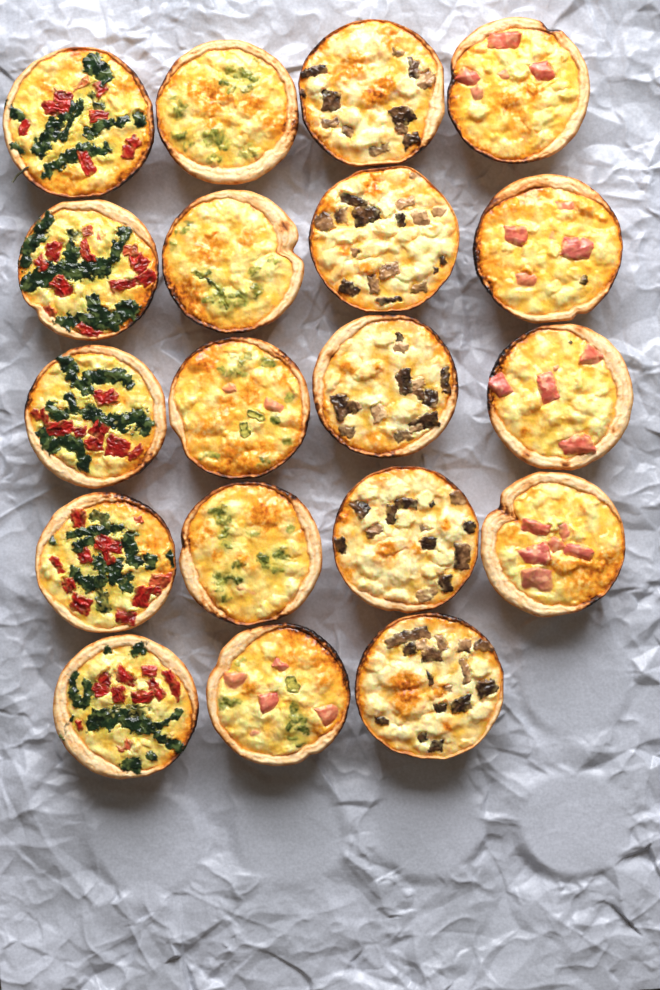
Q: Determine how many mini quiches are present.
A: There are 19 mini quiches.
